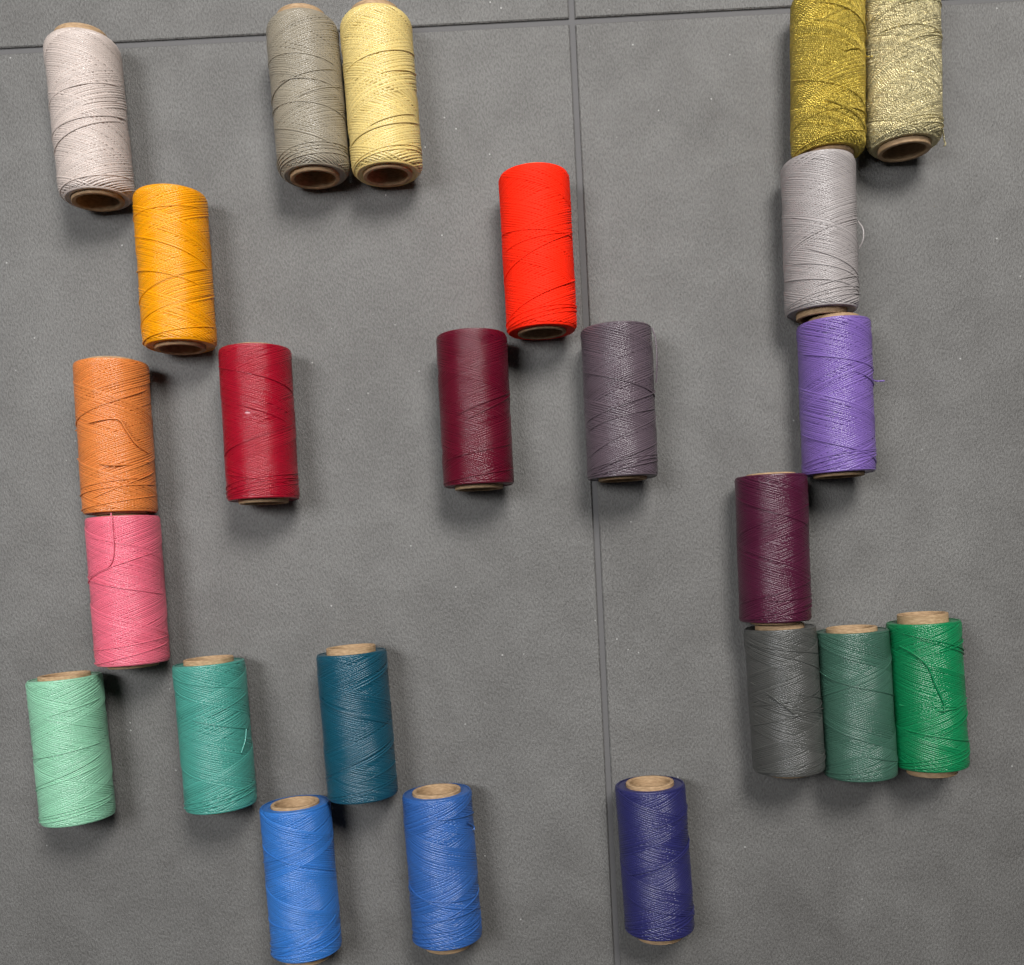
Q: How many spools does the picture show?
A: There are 24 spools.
